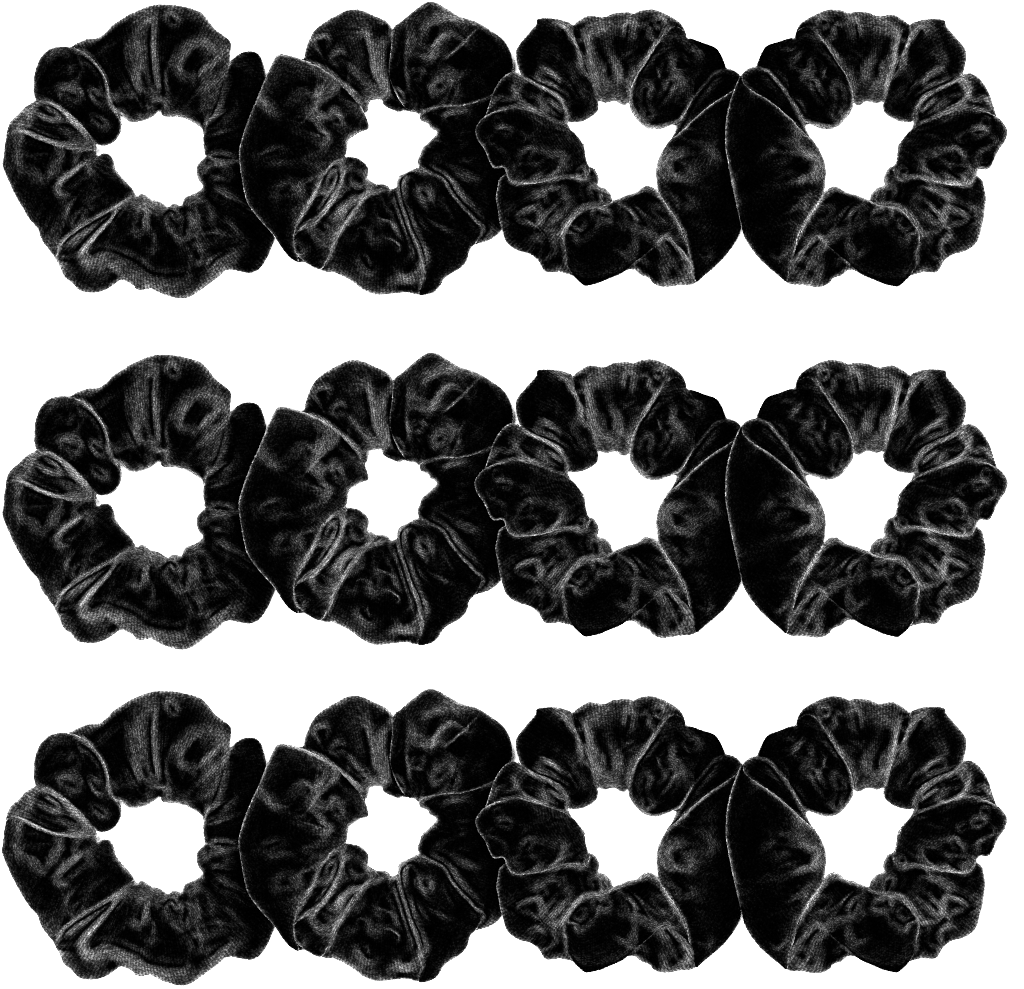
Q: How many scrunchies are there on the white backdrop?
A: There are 12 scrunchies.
